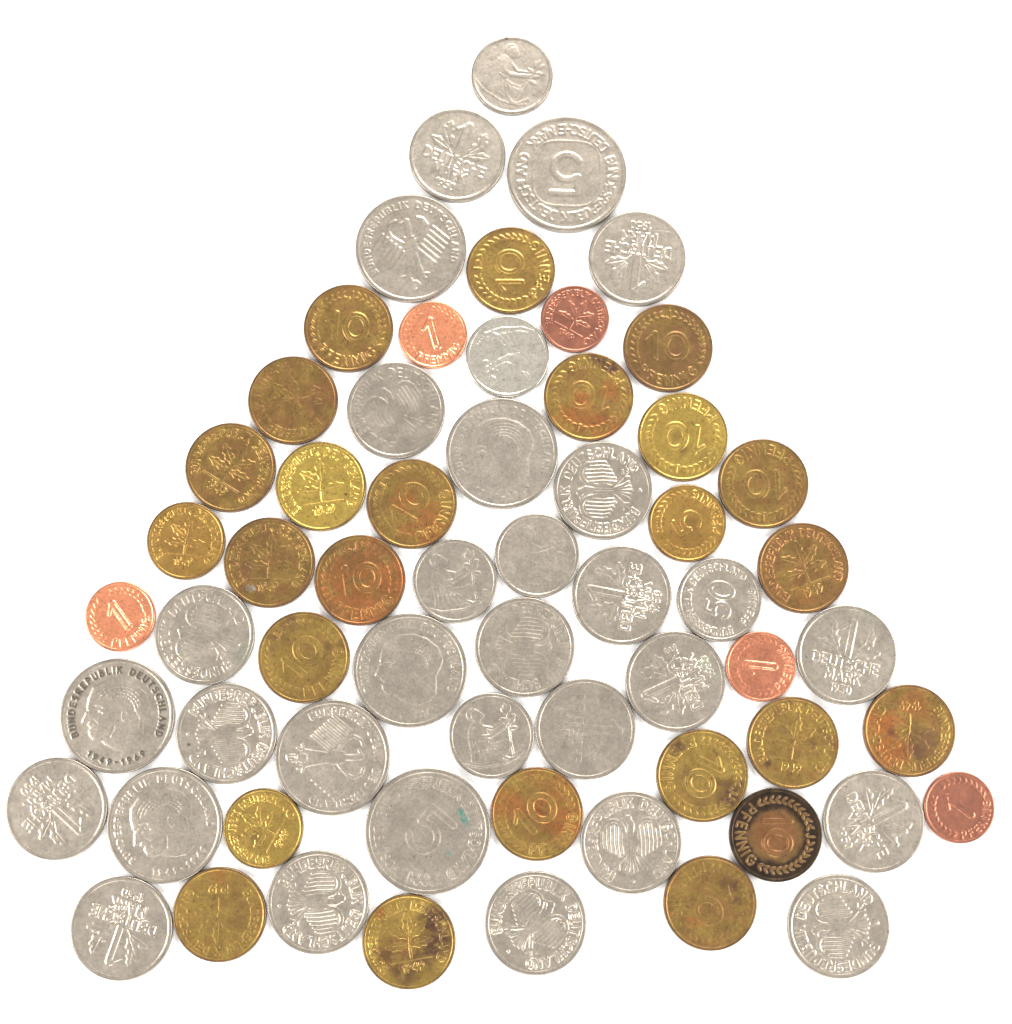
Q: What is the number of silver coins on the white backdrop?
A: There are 32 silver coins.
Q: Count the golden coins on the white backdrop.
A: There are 25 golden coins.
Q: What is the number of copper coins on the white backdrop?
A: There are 5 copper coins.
